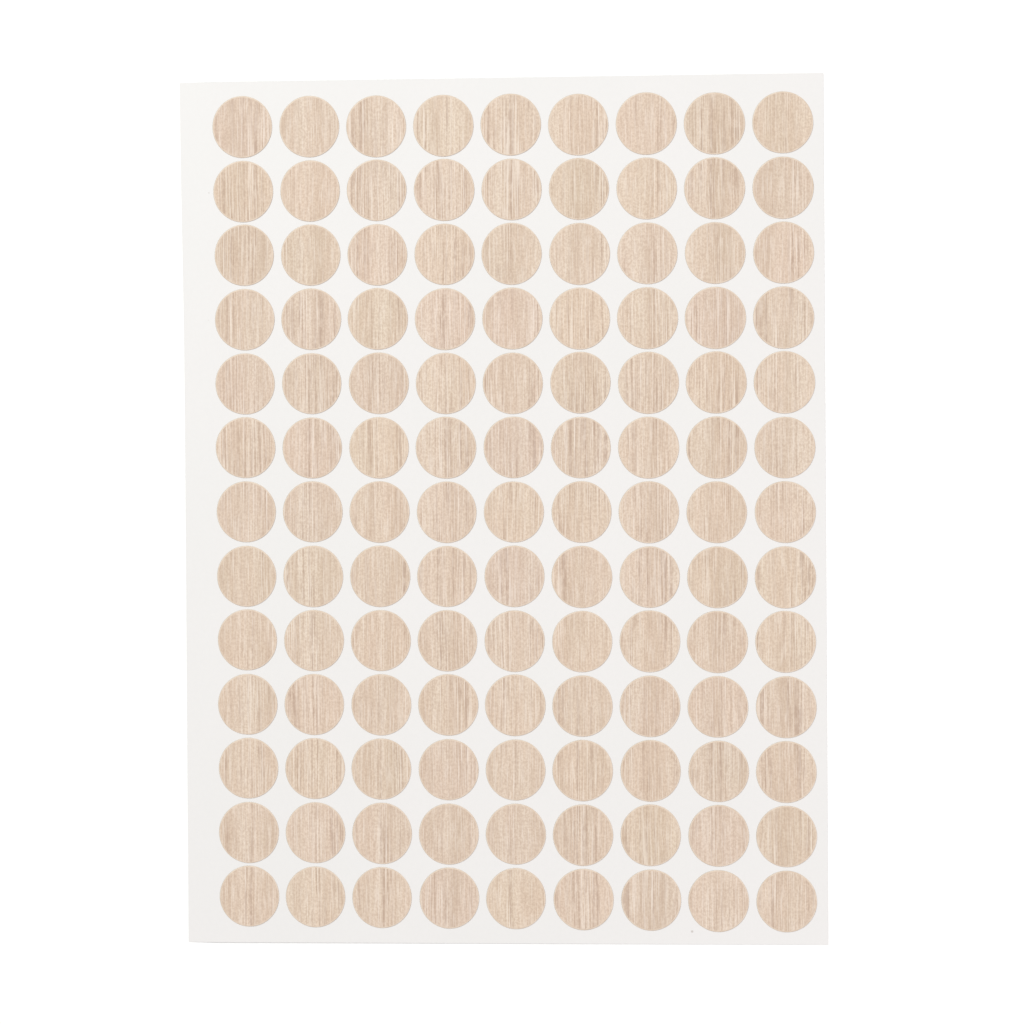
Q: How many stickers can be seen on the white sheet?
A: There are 117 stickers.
